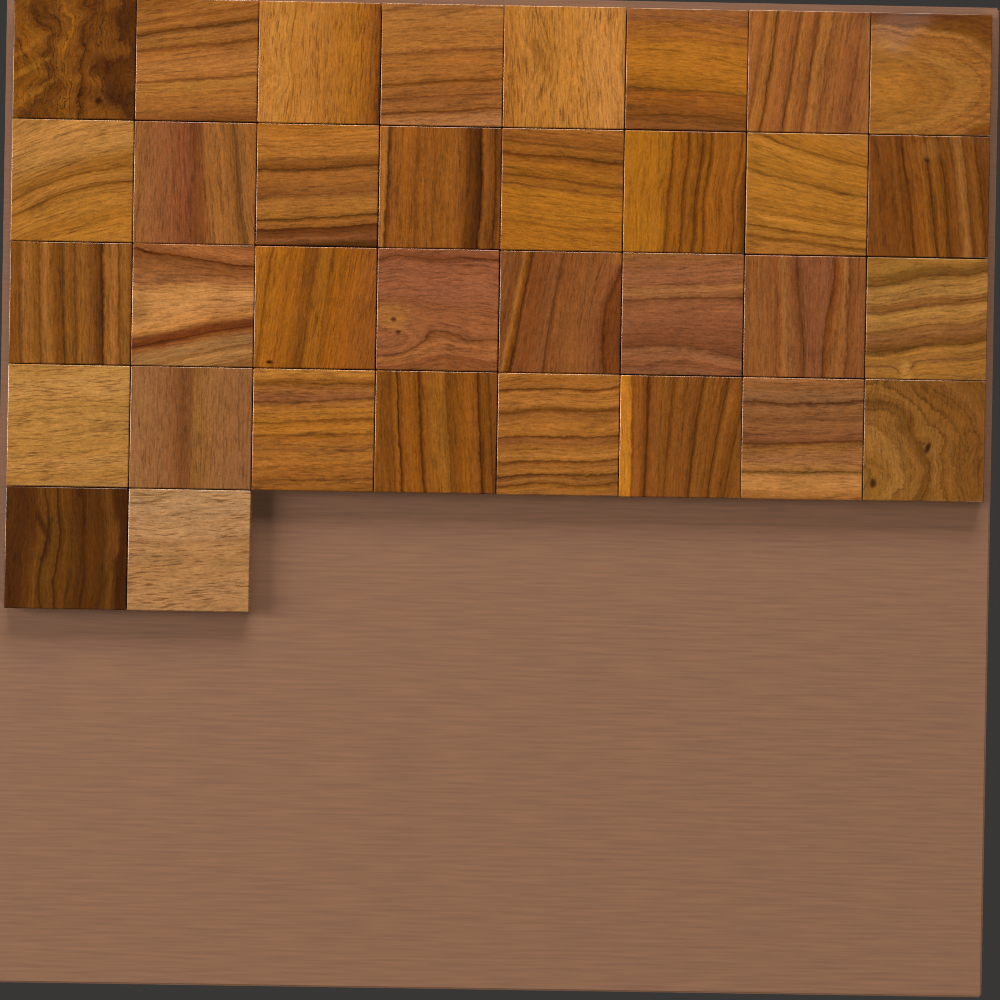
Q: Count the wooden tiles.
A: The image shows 34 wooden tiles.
